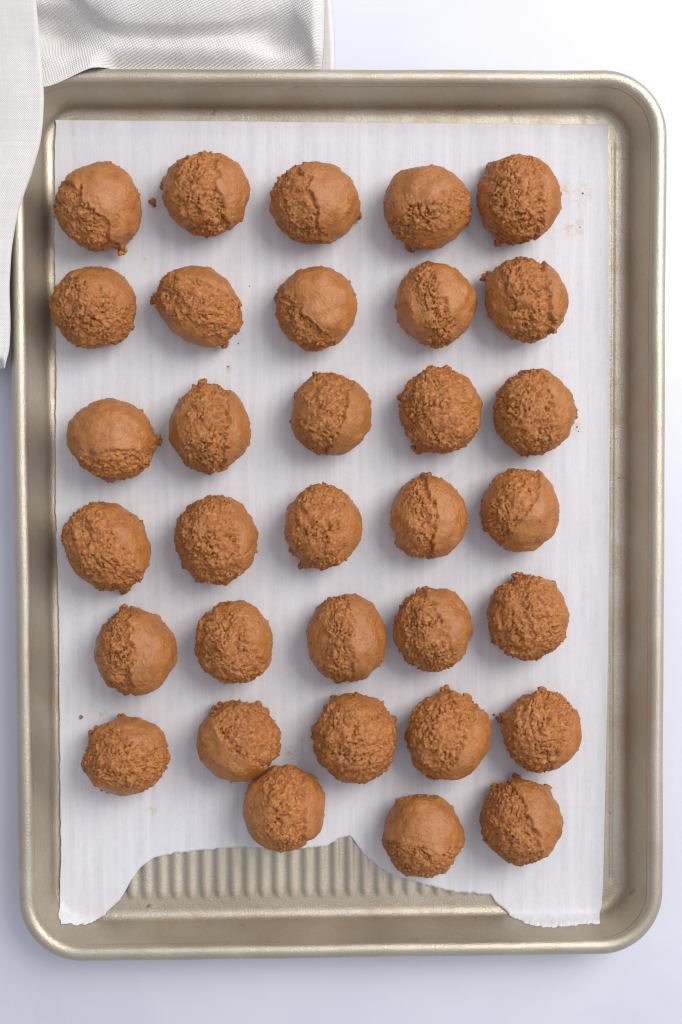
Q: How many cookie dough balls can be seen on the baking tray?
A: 33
